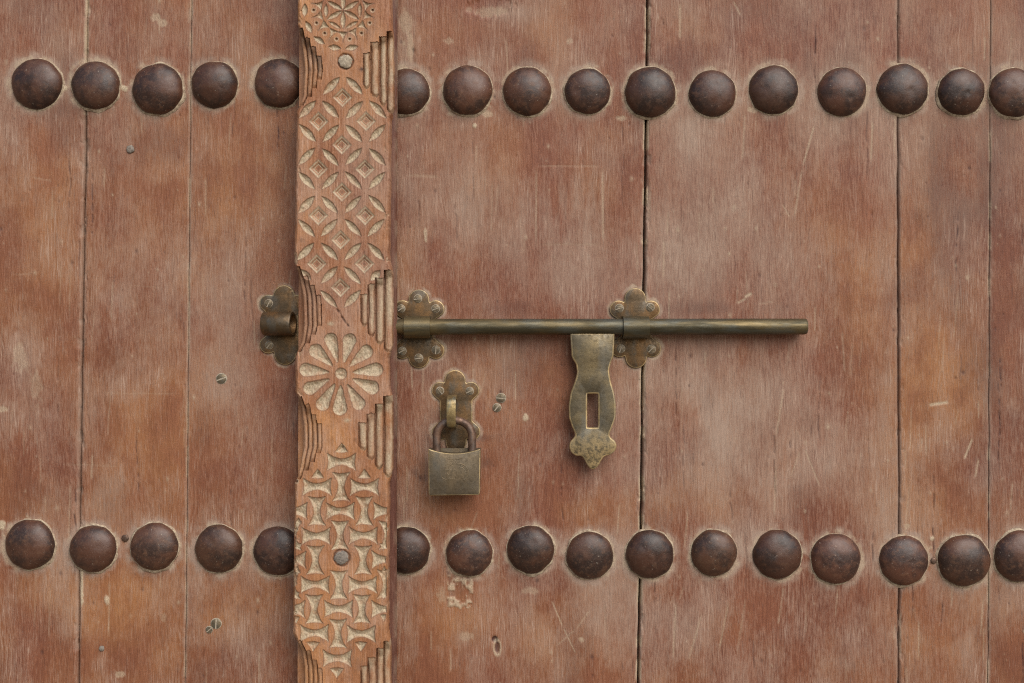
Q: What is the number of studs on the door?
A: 32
